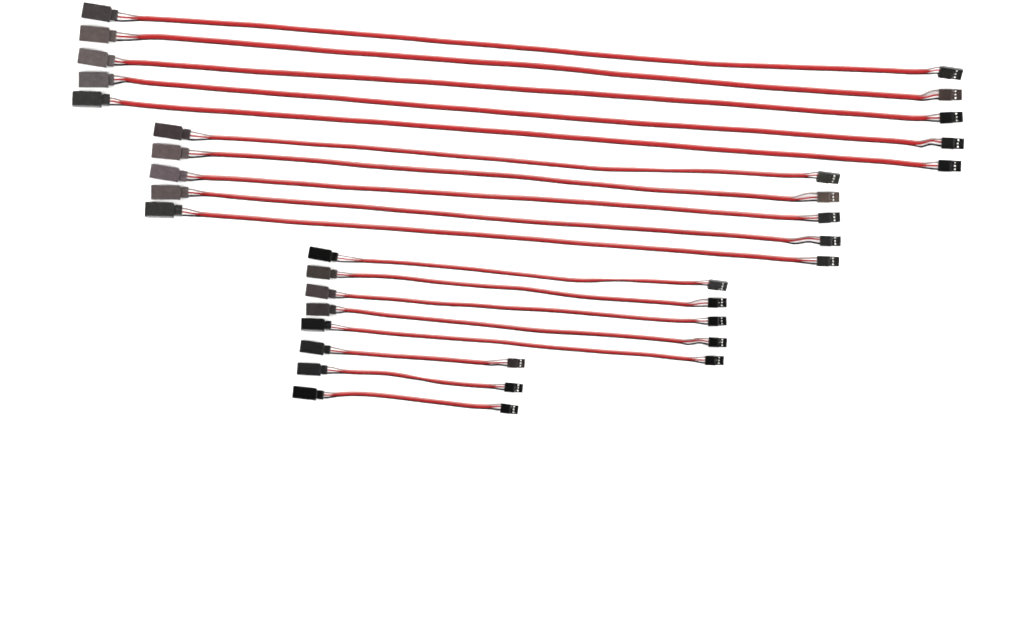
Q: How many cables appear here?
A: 18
